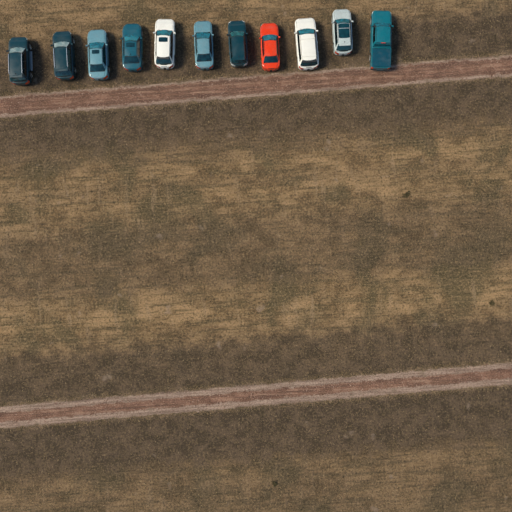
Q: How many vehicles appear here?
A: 11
